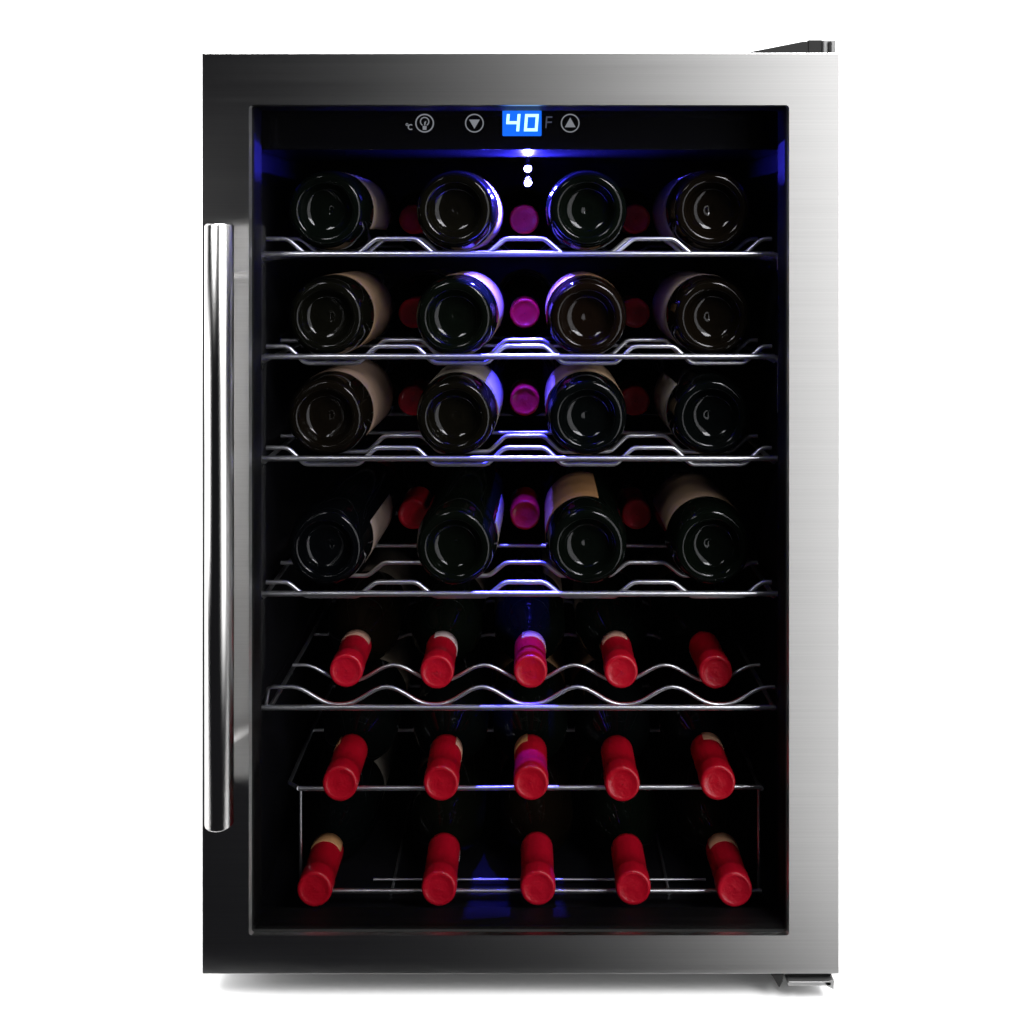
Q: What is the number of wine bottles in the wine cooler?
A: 43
